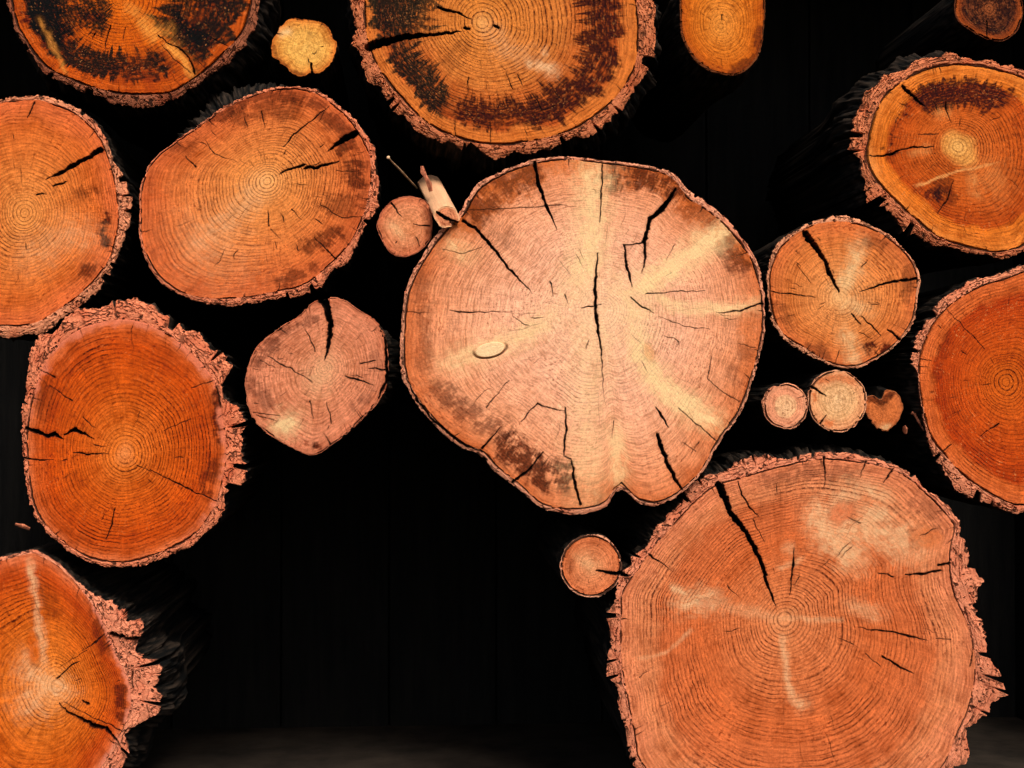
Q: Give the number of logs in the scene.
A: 21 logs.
